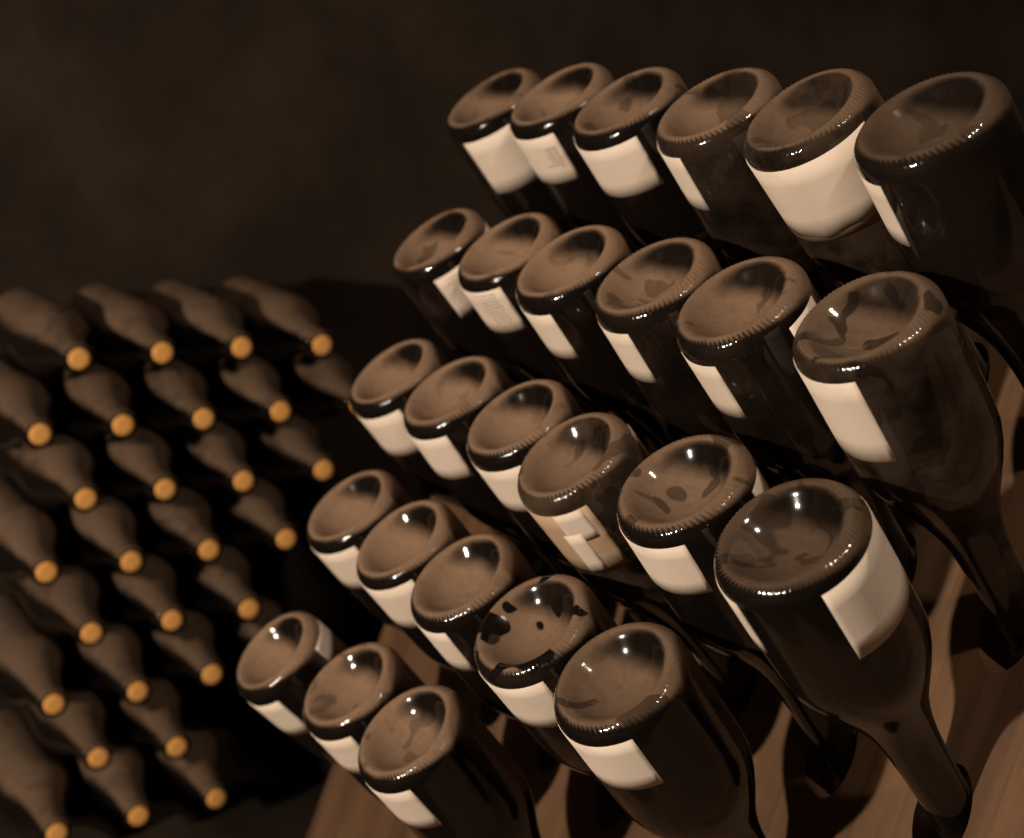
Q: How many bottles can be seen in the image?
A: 55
